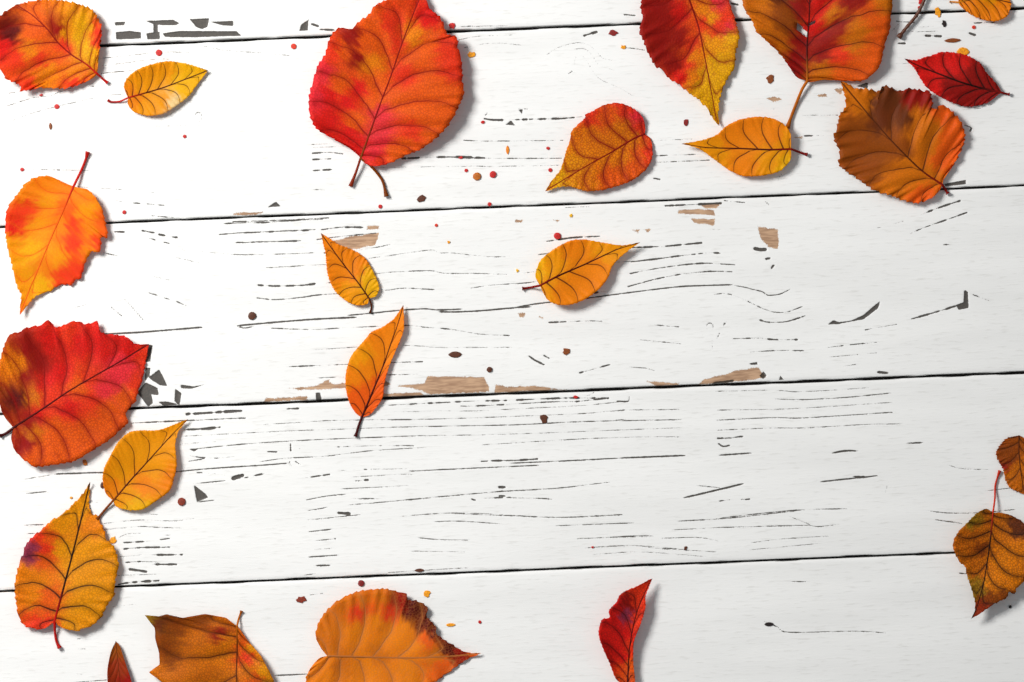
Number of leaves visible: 23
